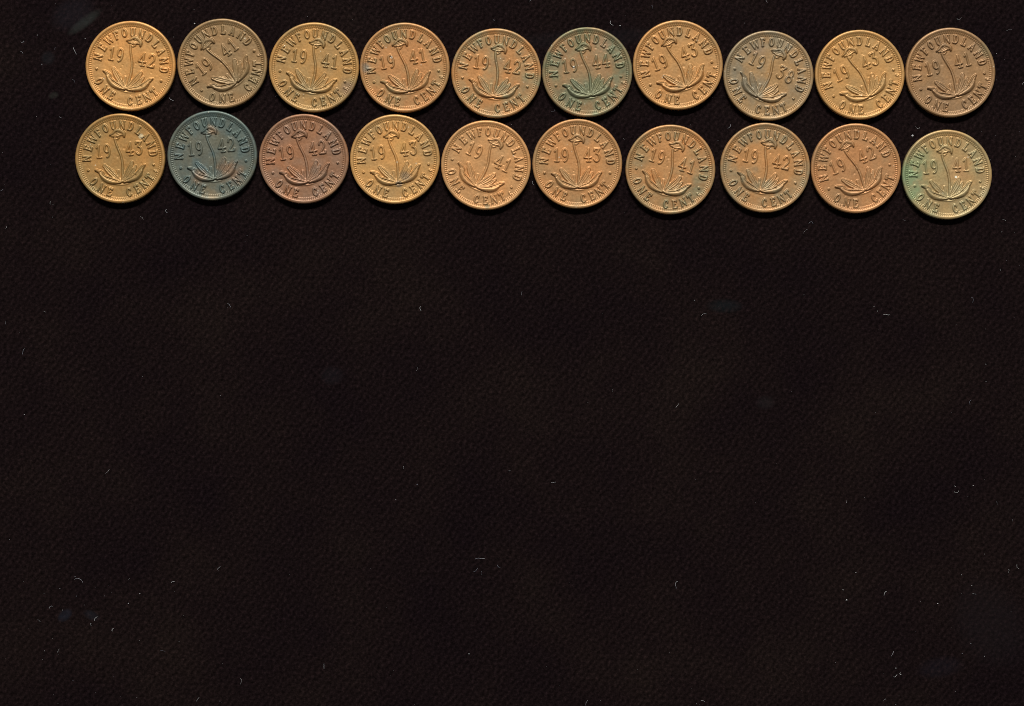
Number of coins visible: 20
